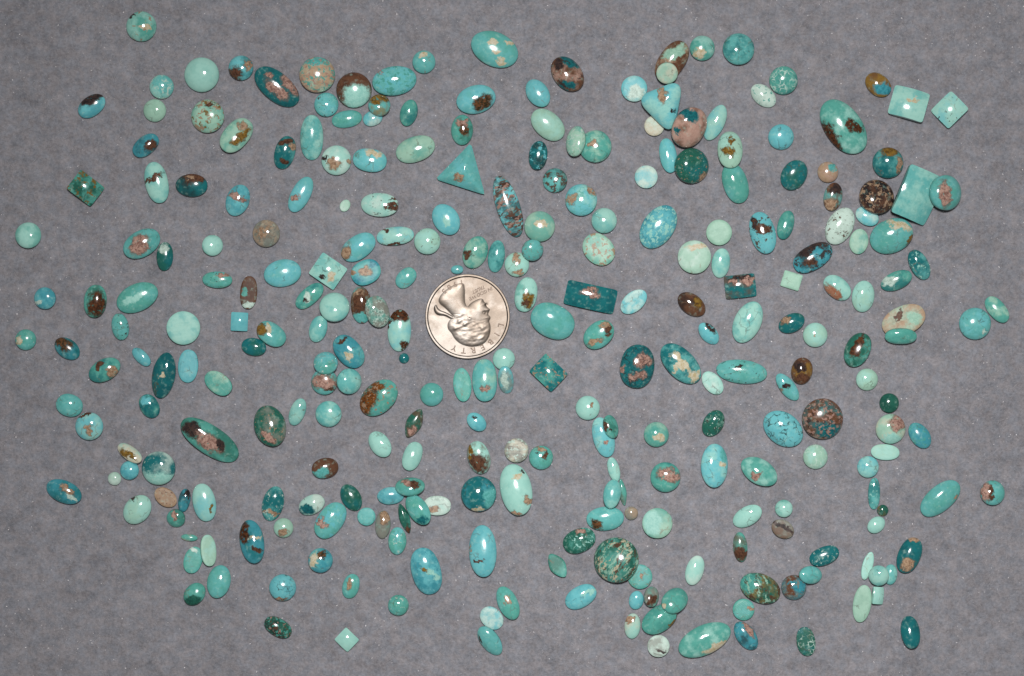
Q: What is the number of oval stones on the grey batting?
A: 184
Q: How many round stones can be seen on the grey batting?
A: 84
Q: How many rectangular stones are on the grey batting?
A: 12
